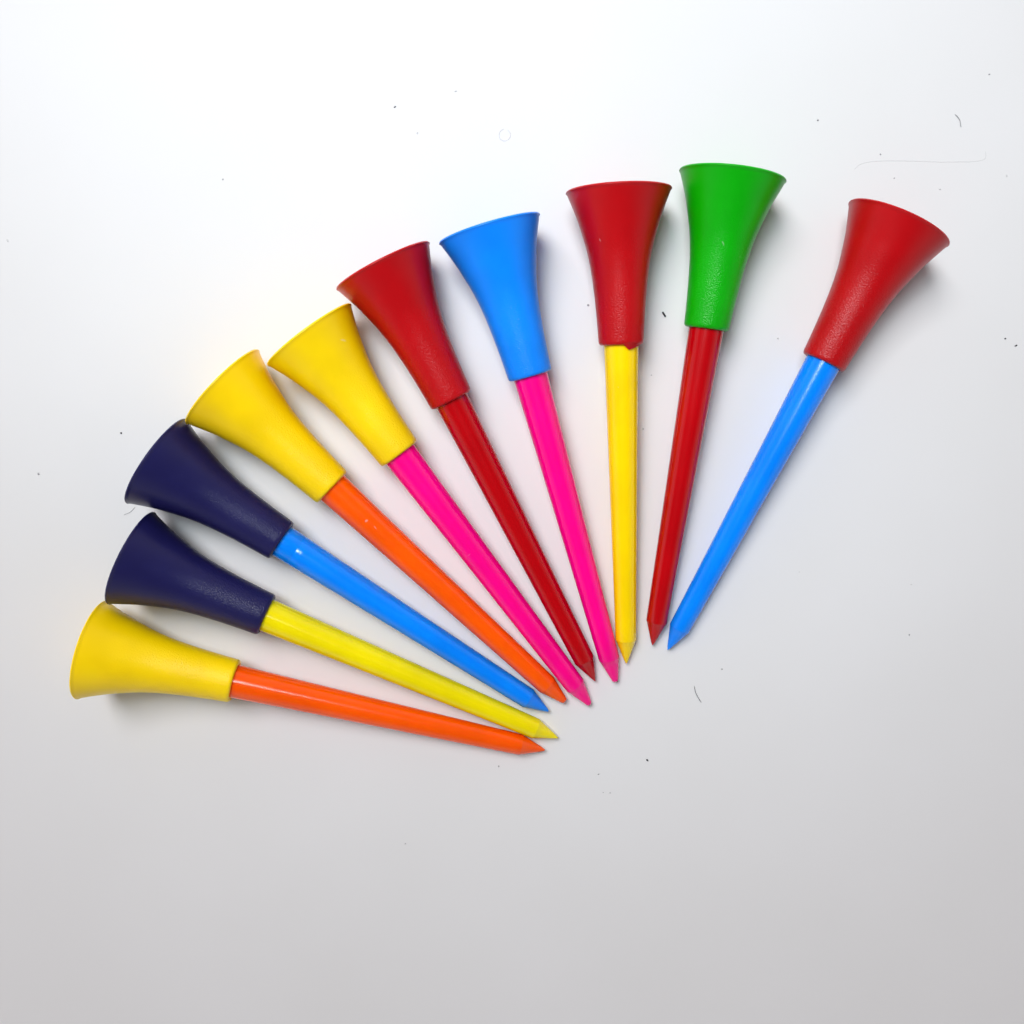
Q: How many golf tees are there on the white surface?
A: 10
